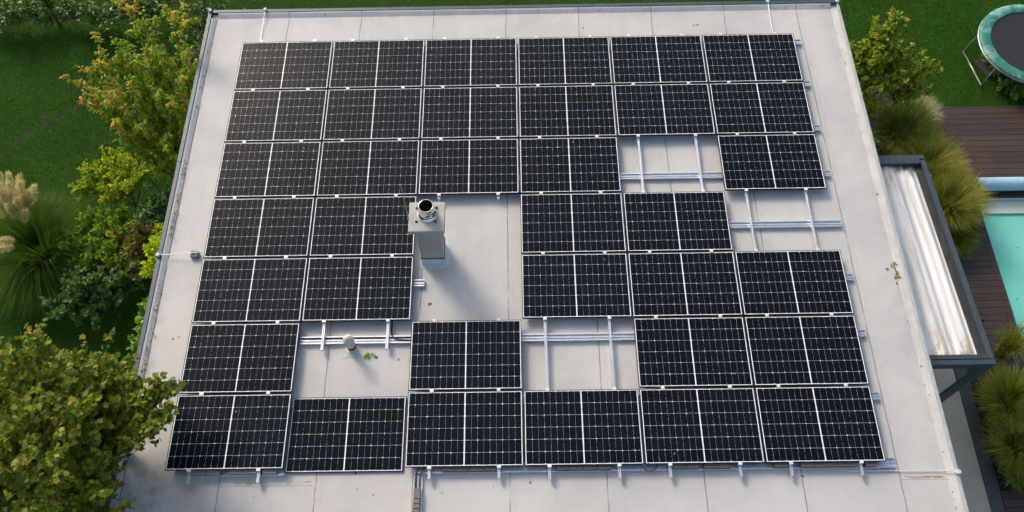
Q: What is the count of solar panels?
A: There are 36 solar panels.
